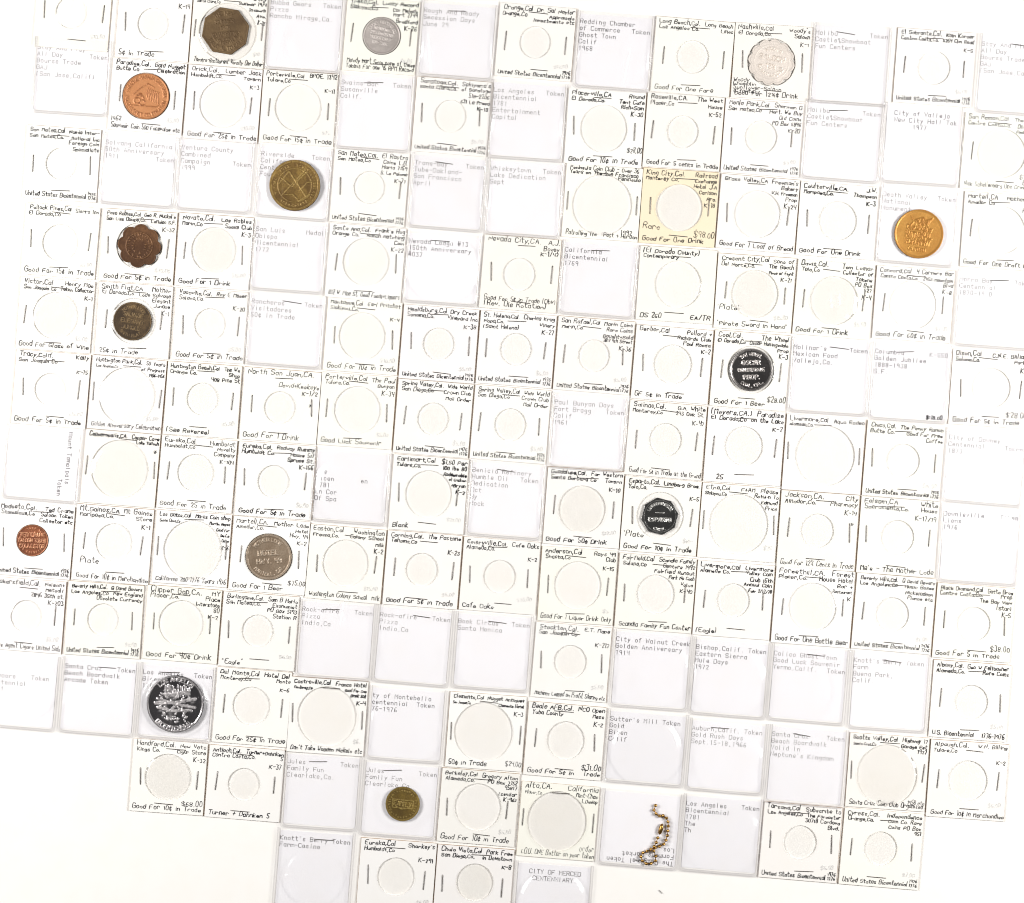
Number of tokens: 14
